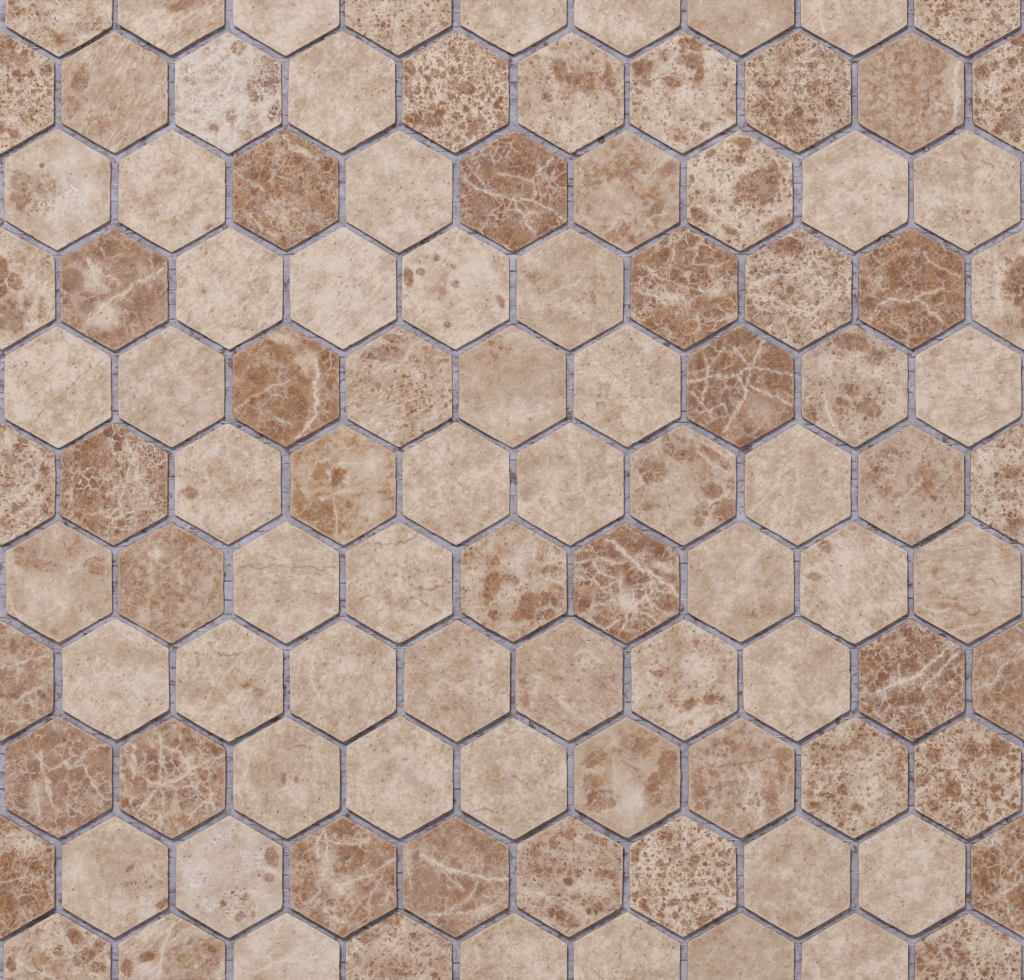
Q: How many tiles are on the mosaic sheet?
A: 104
